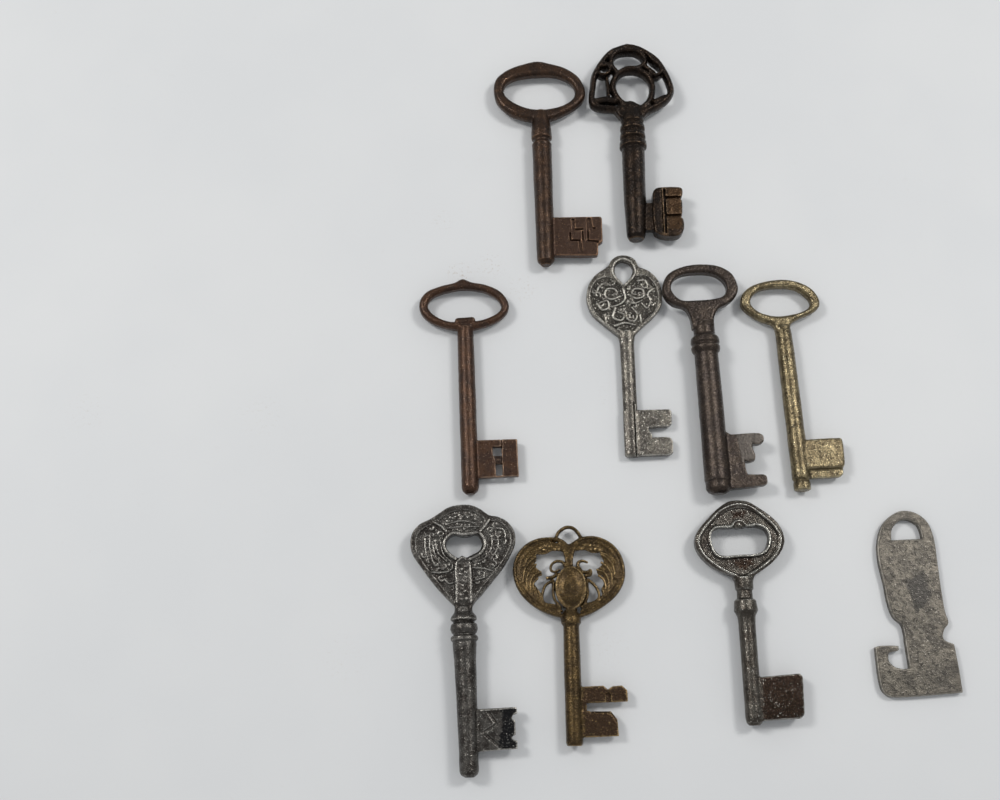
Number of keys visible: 10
